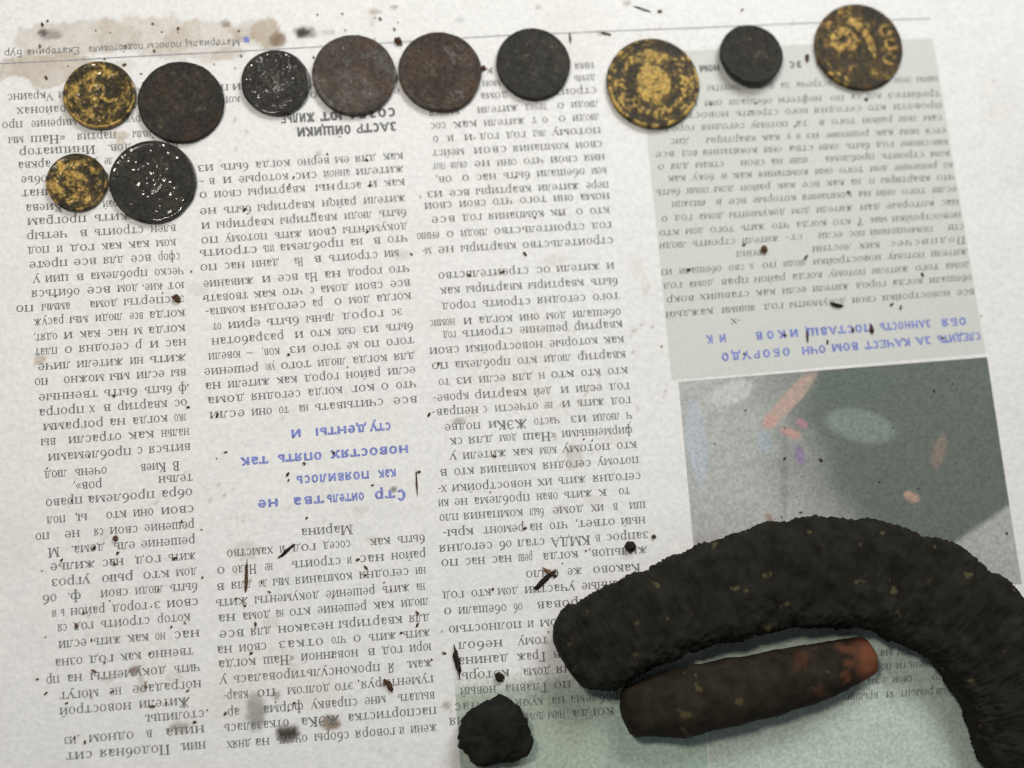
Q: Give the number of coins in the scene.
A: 11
